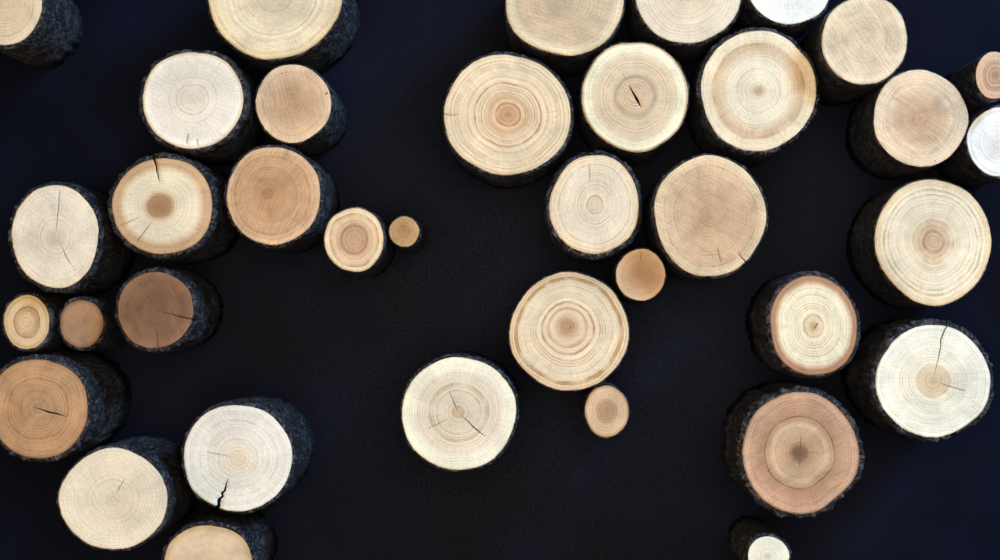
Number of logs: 37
